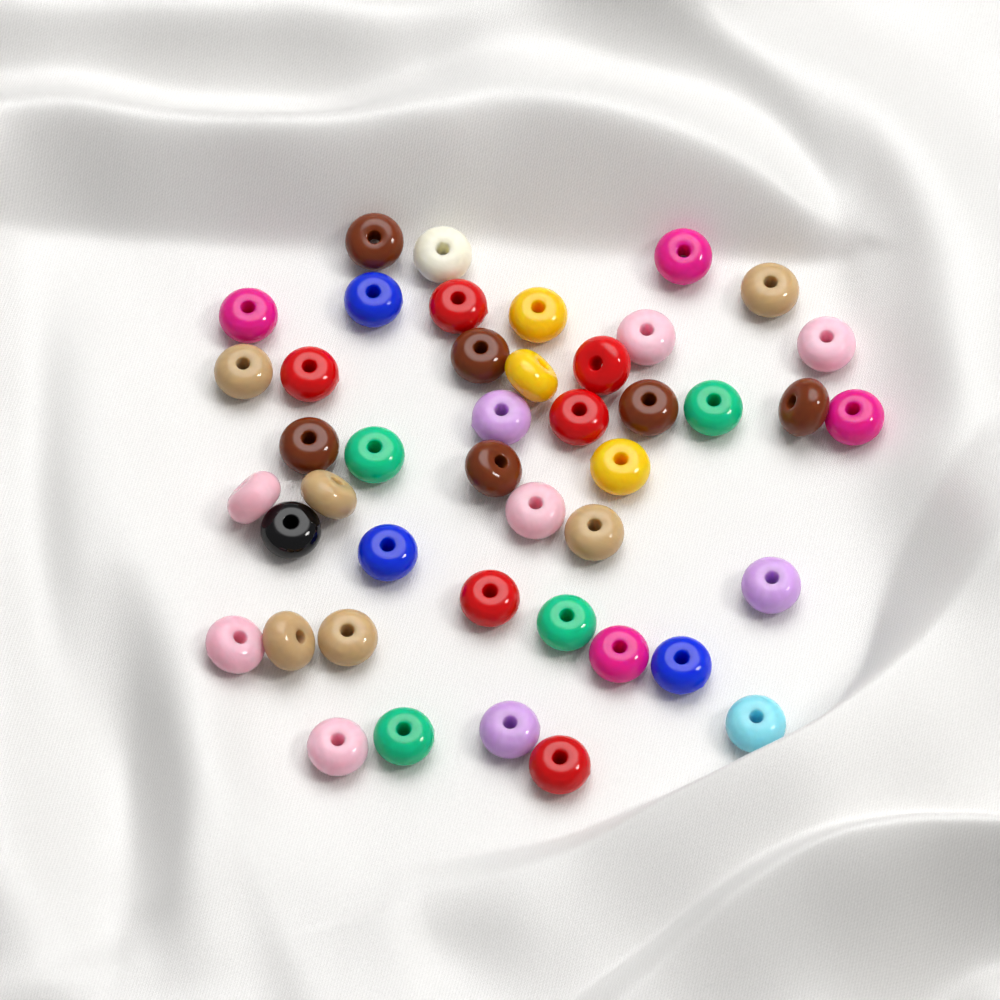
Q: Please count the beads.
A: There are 44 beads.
